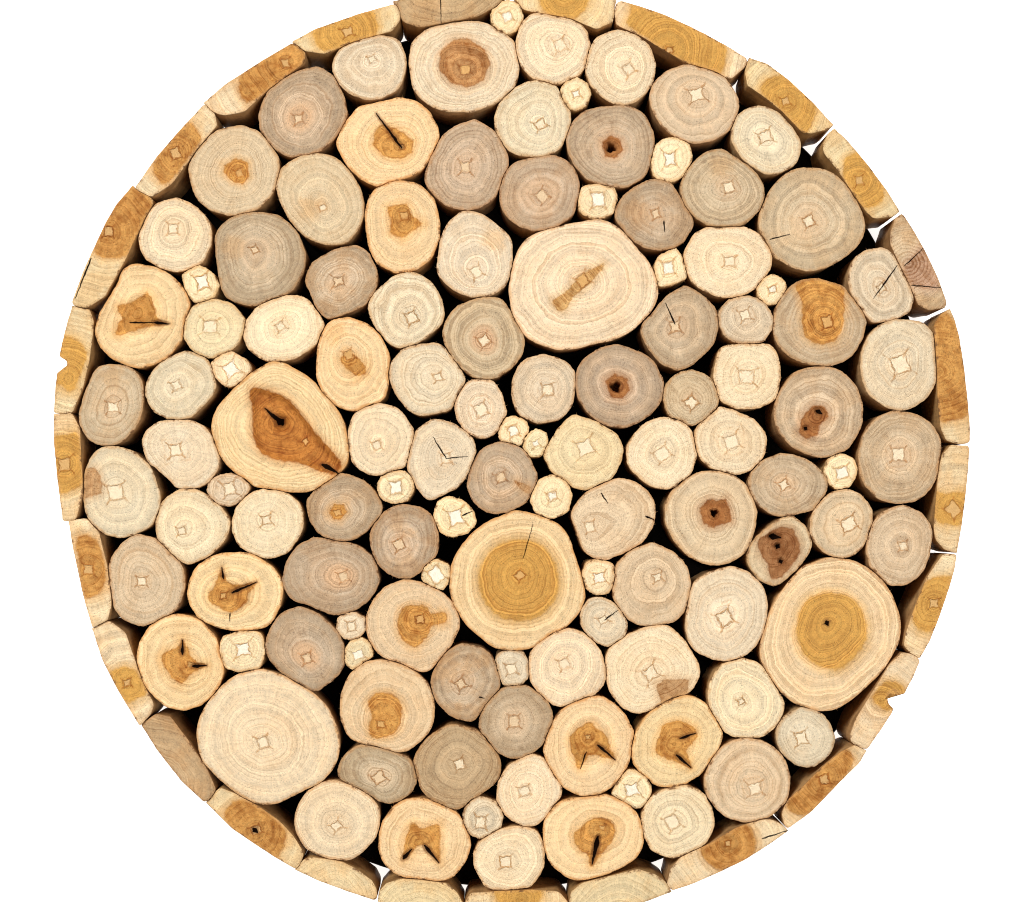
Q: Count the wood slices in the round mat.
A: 143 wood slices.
